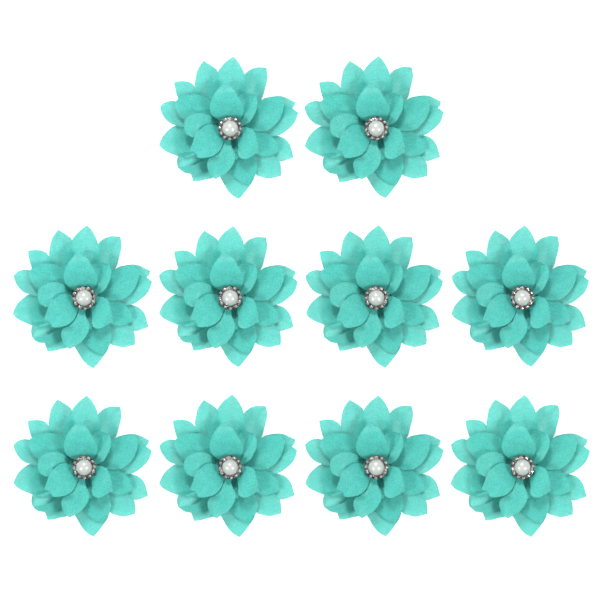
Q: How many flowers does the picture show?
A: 10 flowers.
